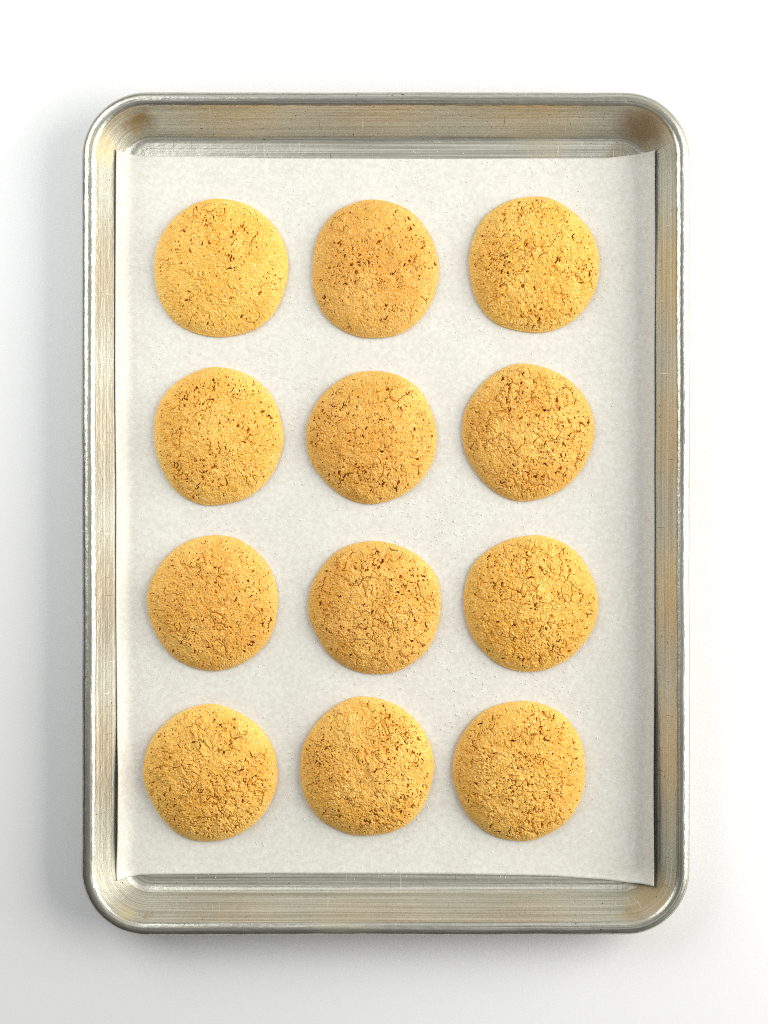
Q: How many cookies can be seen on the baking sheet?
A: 12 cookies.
